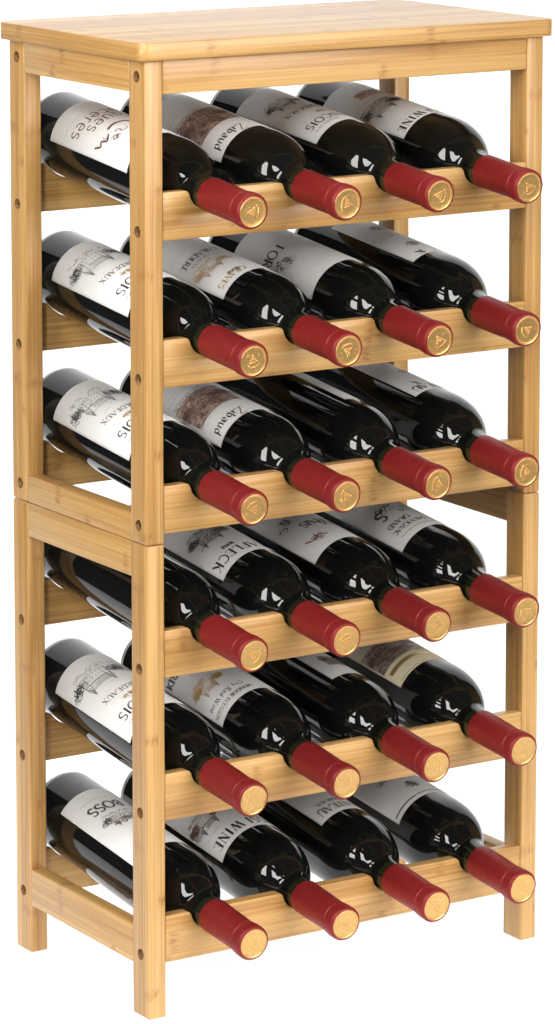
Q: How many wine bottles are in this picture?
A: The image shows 24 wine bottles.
